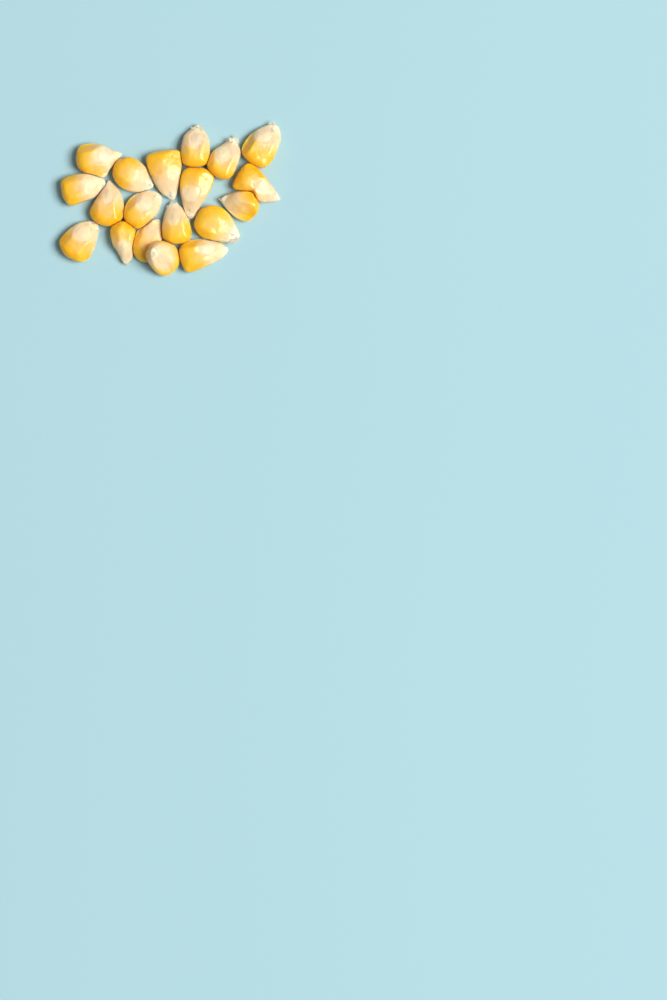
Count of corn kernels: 19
